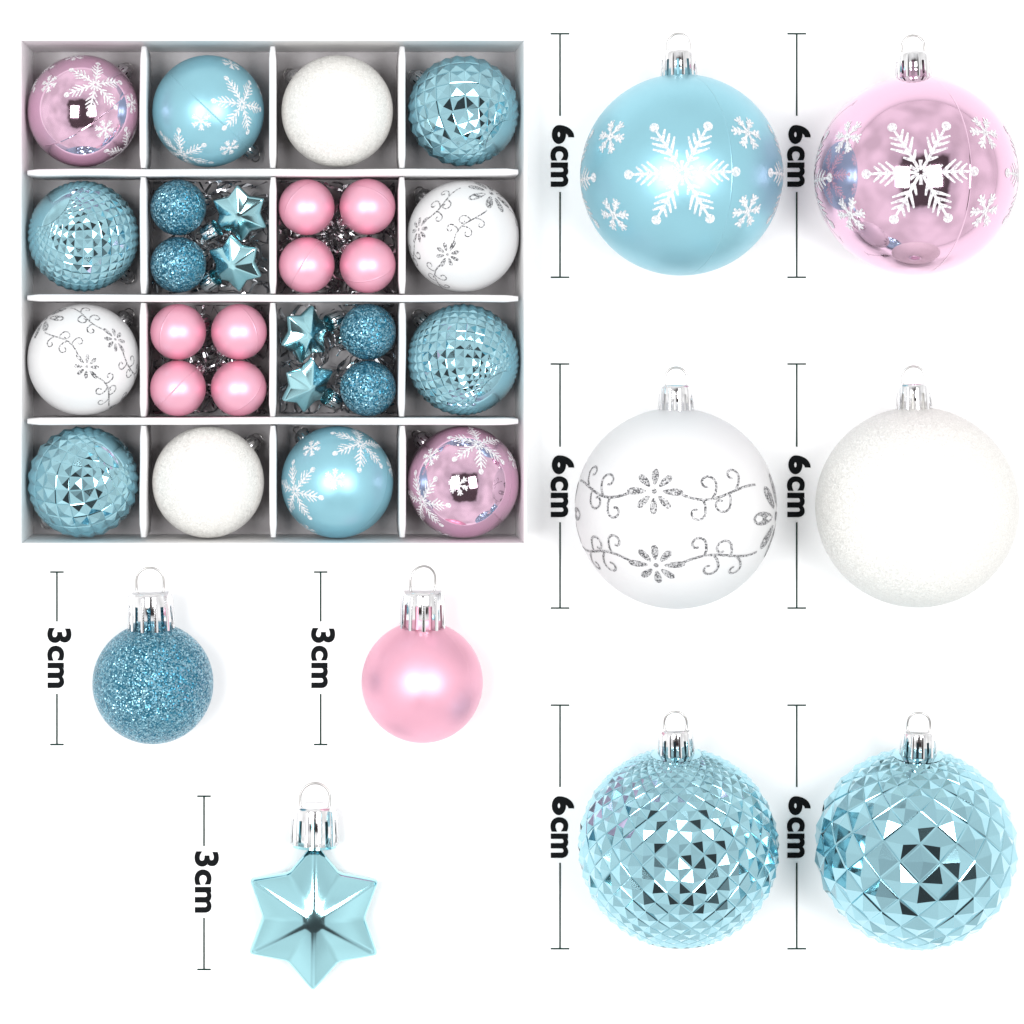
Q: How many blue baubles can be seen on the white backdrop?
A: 14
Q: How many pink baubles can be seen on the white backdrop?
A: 12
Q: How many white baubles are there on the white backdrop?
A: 6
